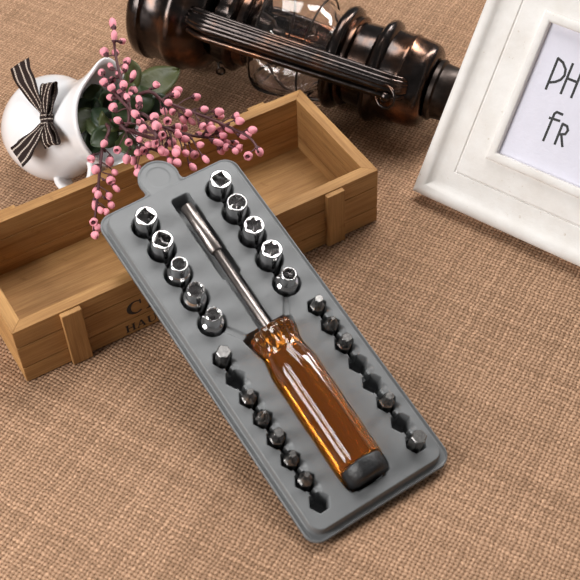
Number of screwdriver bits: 11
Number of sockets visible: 10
